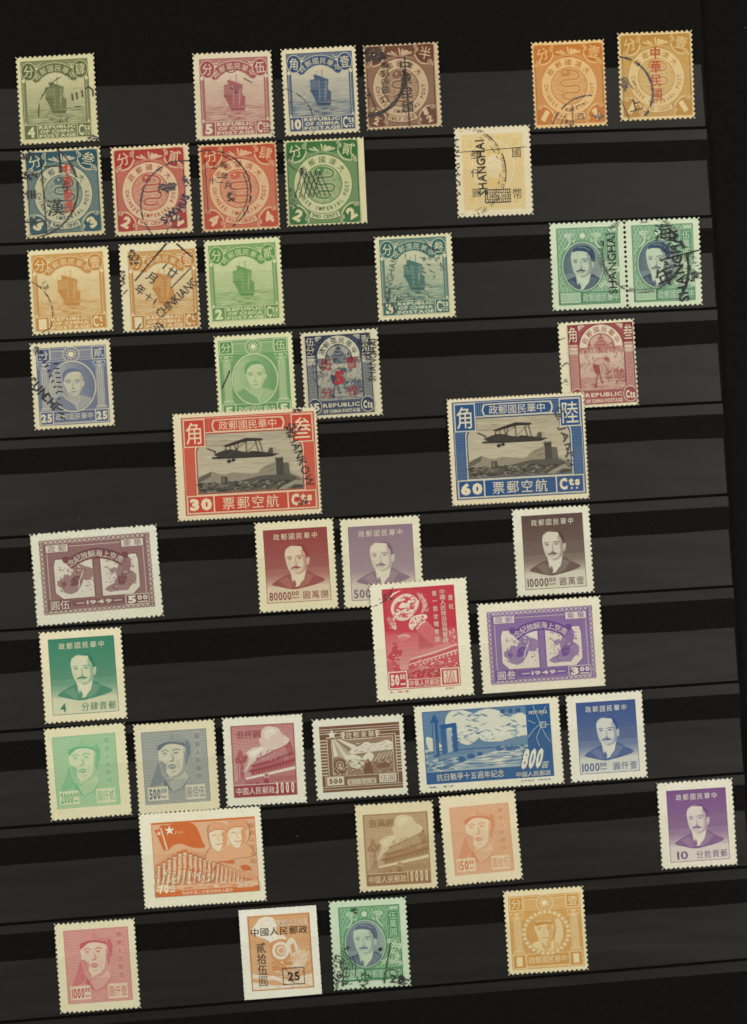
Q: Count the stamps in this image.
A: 44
